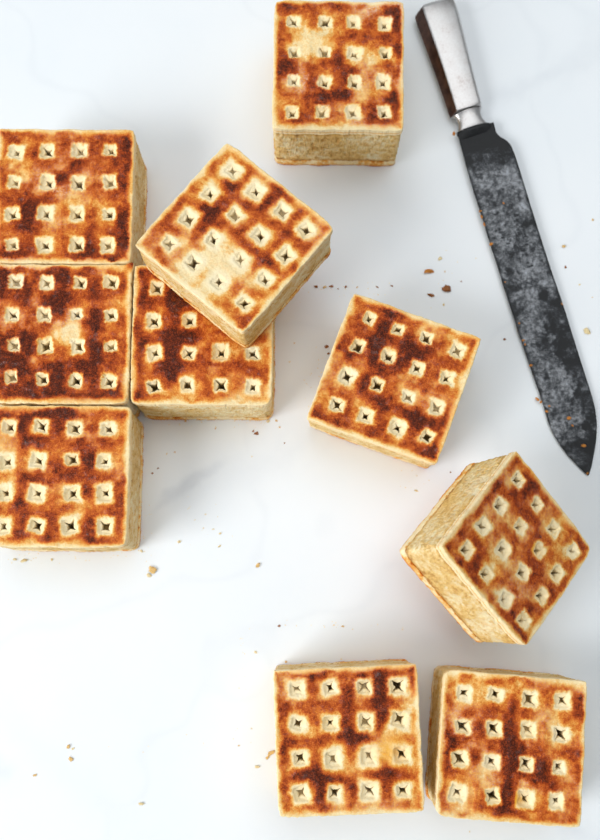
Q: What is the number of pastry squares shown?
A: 10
